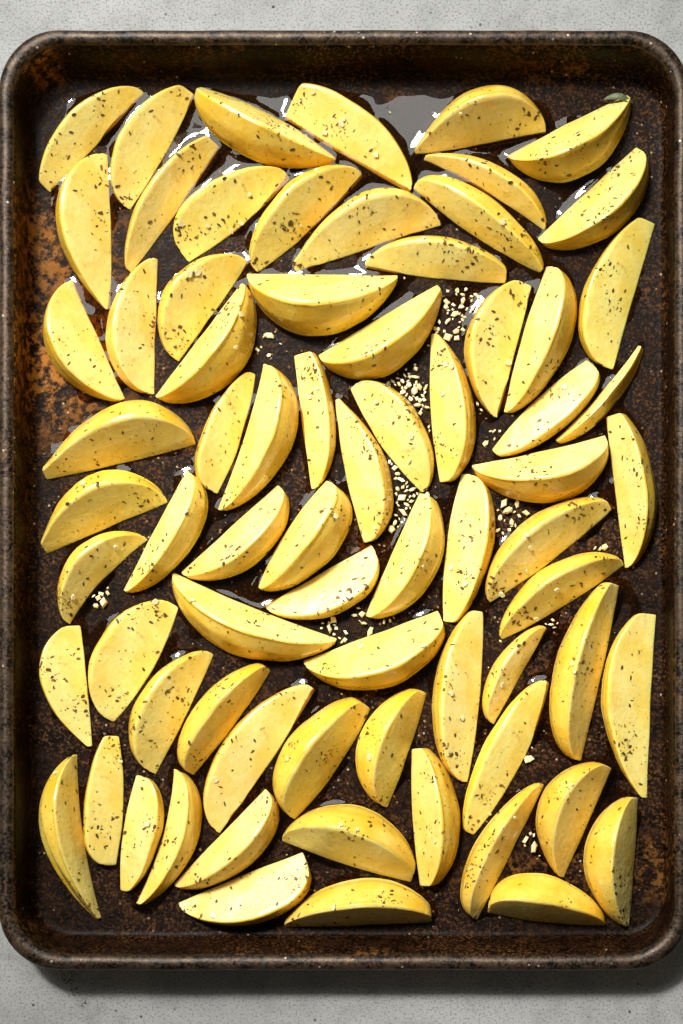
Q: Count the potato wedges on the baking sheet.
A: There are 72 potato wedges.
